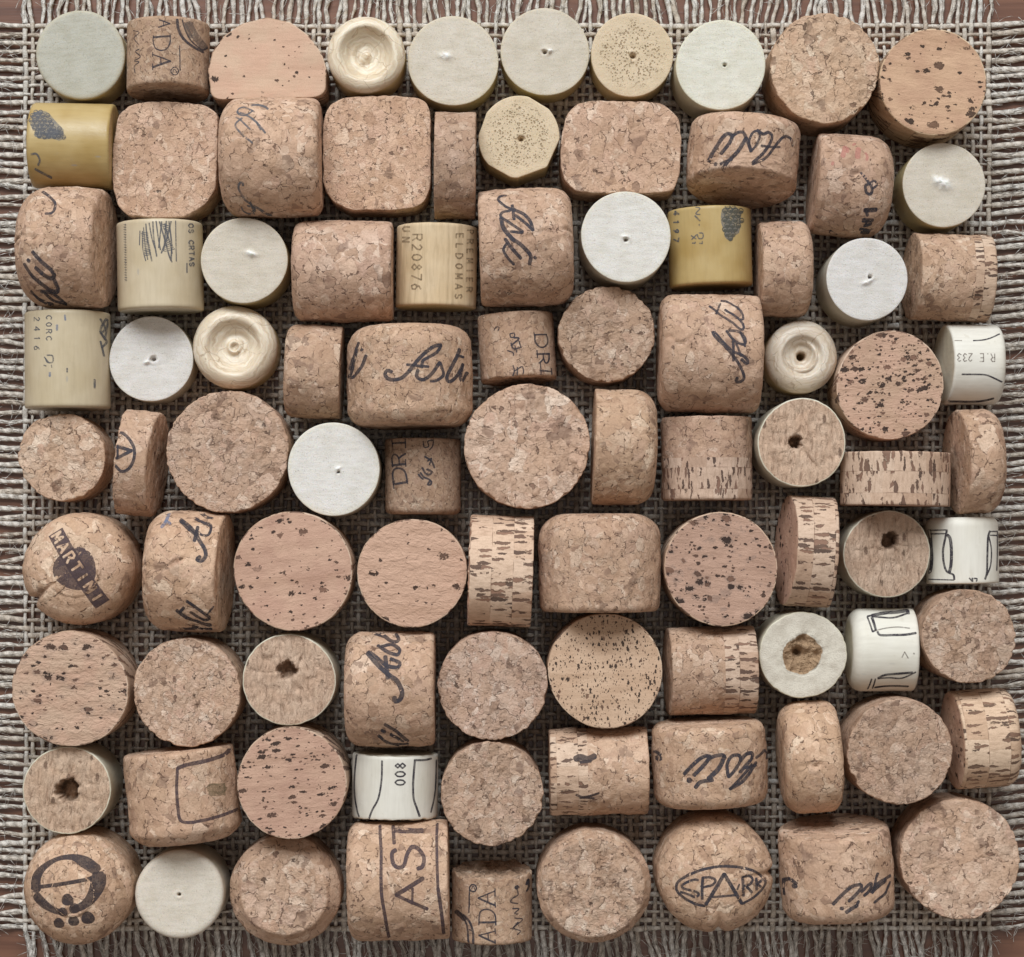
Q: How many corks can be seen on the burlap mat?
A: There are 92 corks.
